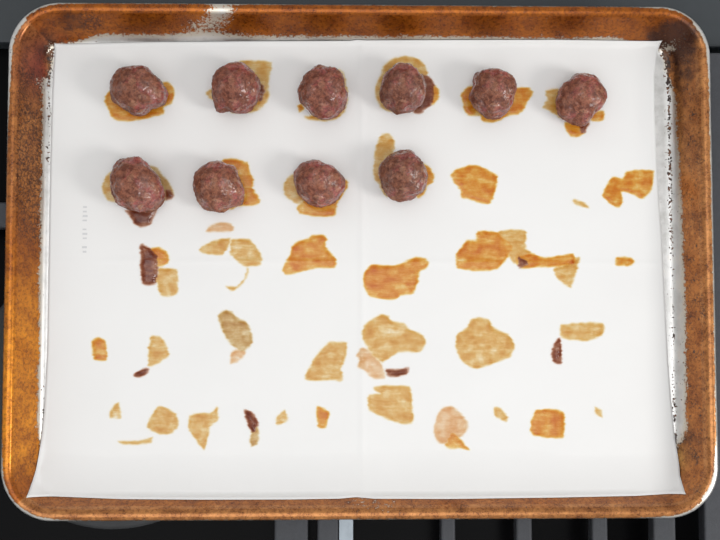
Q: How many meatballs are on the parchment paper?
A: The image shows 10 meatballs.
